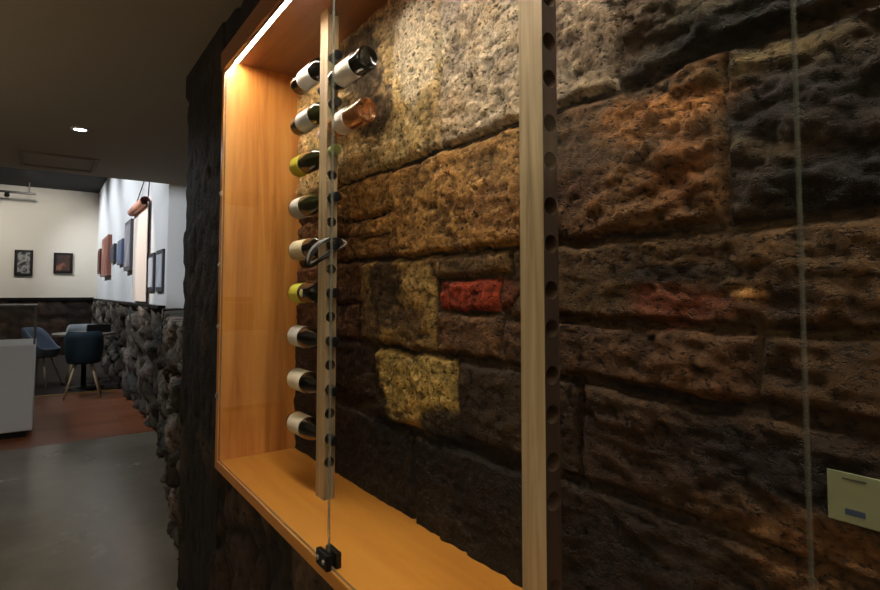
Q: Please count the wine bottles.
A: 11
